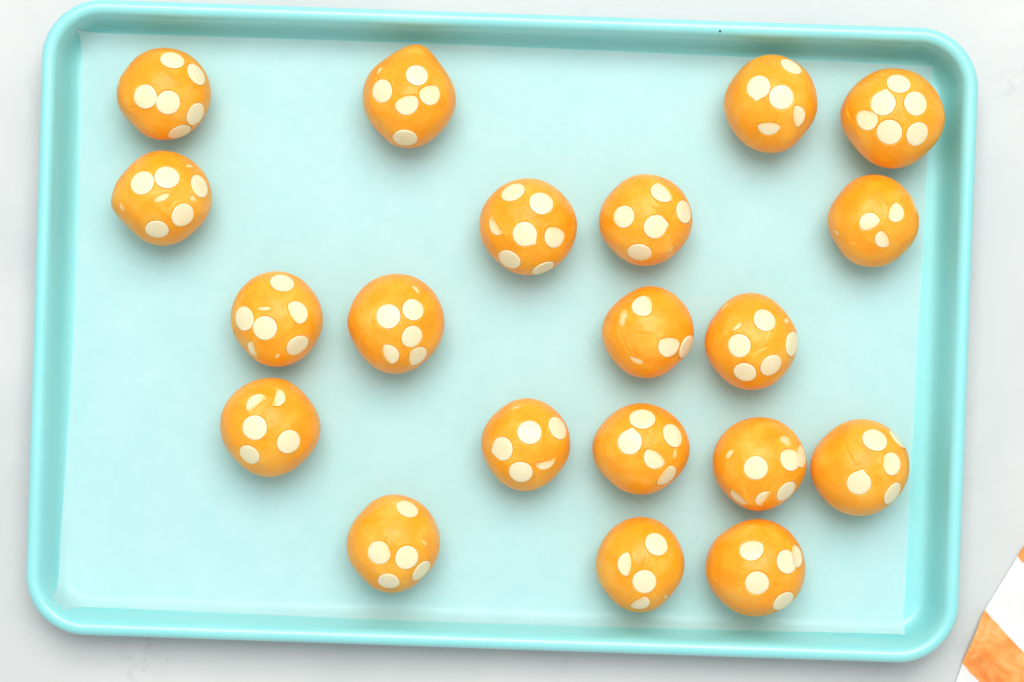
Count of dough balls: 20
